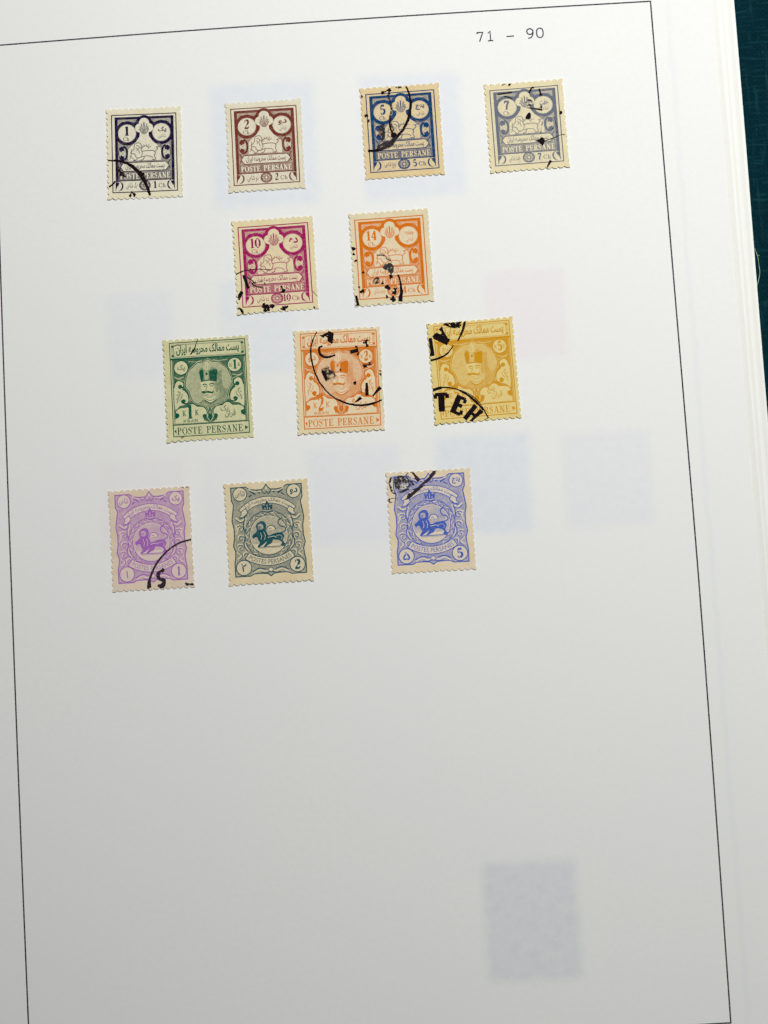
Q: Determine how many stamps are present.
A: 12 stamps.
